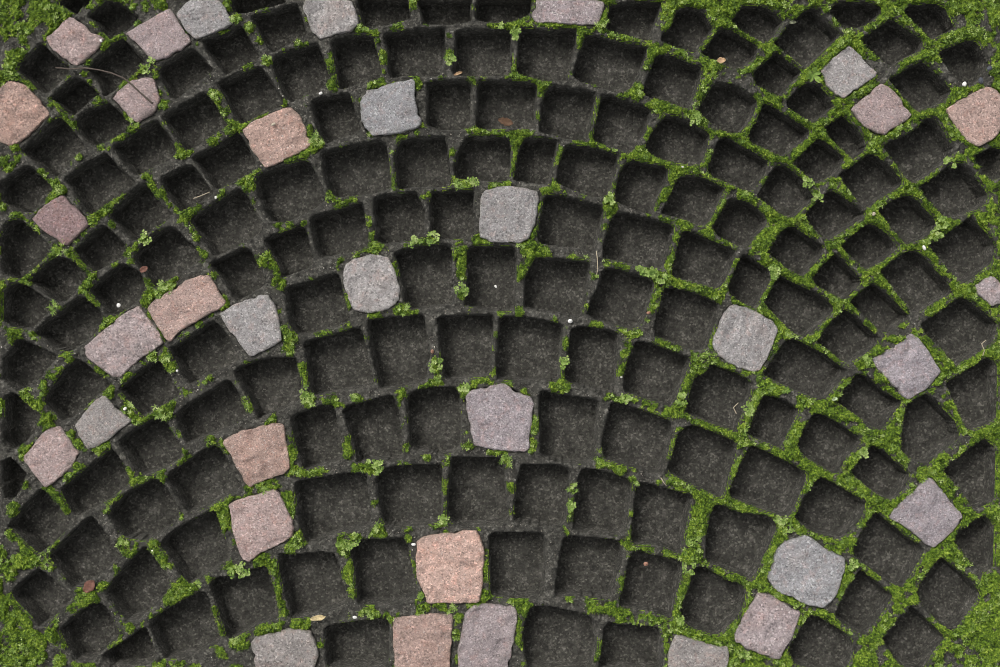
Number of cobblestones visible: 34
